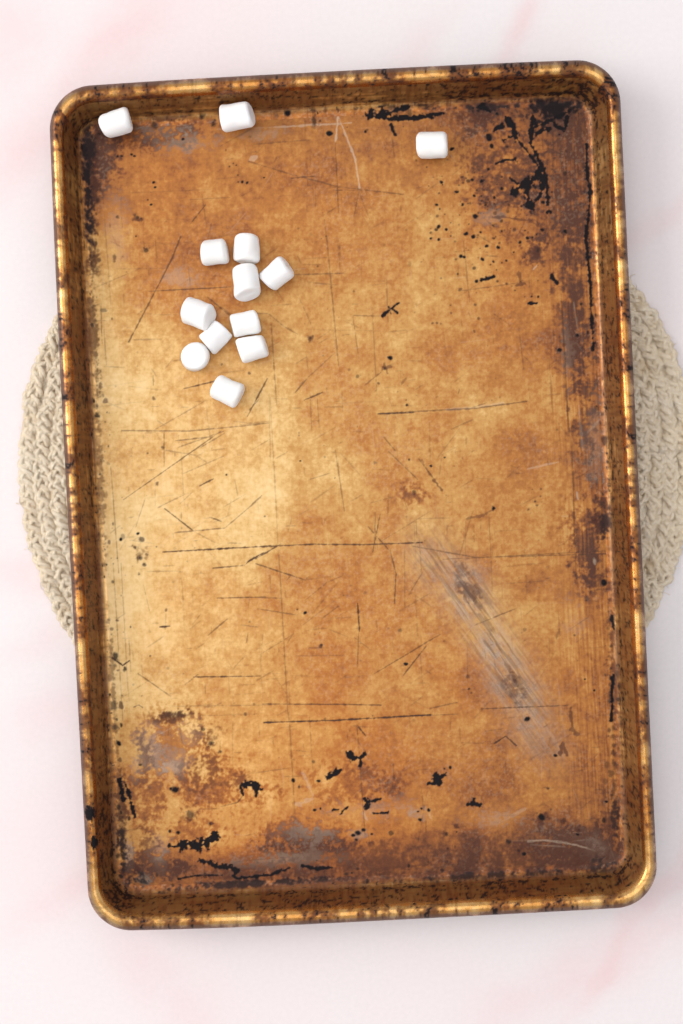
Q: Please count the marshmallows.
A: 13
